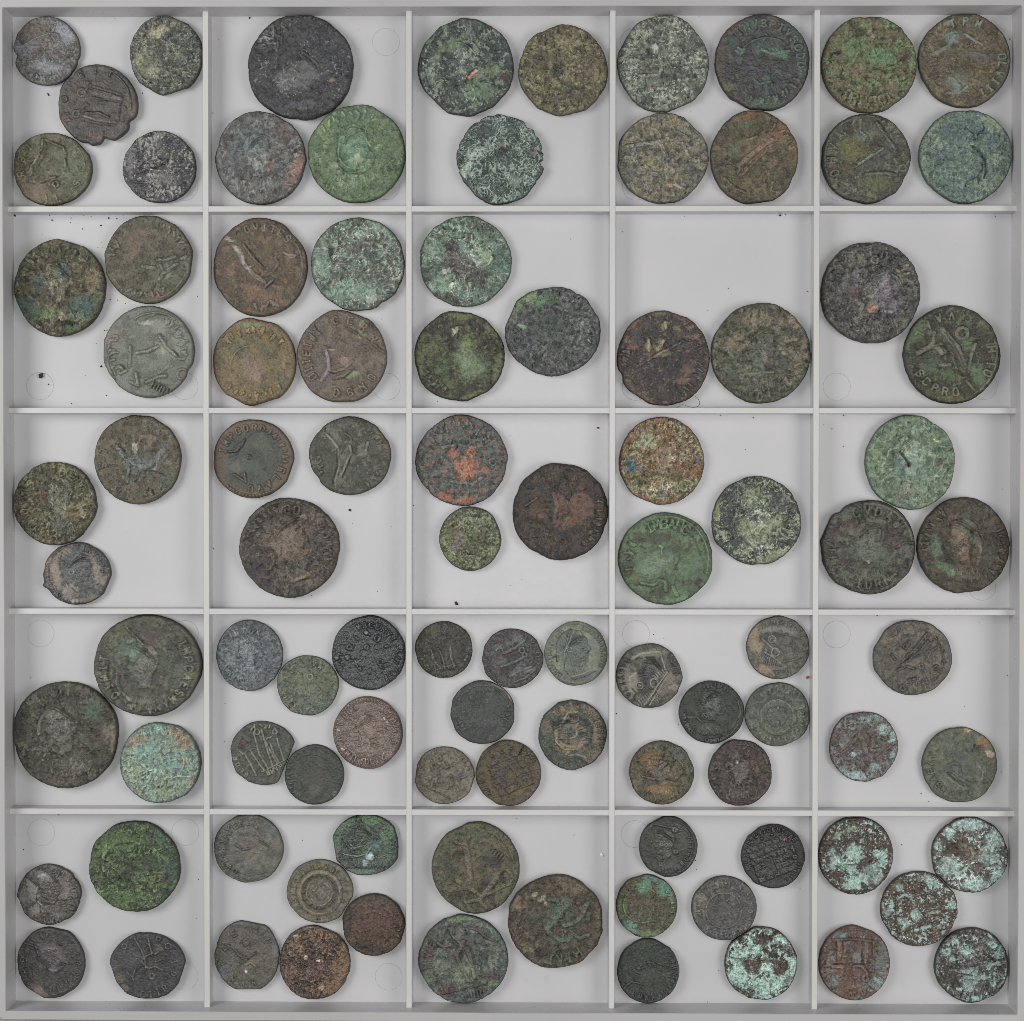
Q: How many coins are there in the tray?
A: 97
